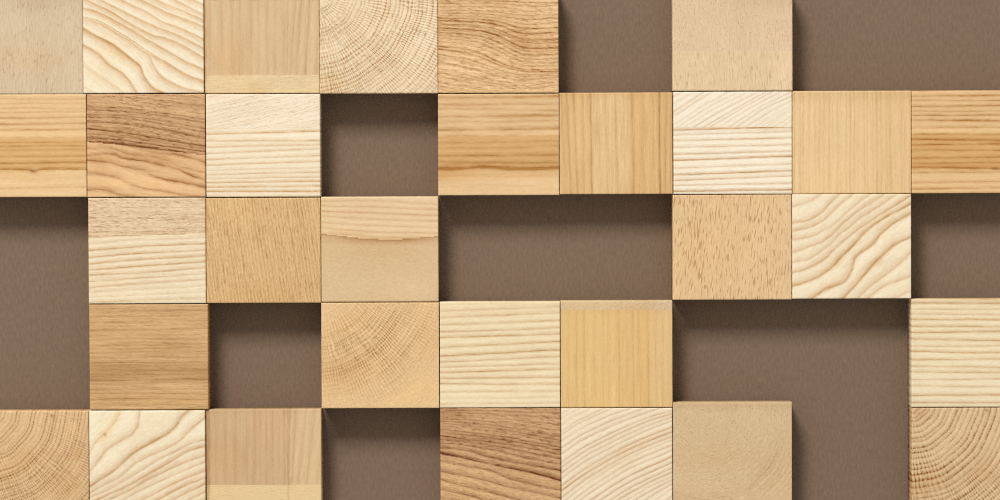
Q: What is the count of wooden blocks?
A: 31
